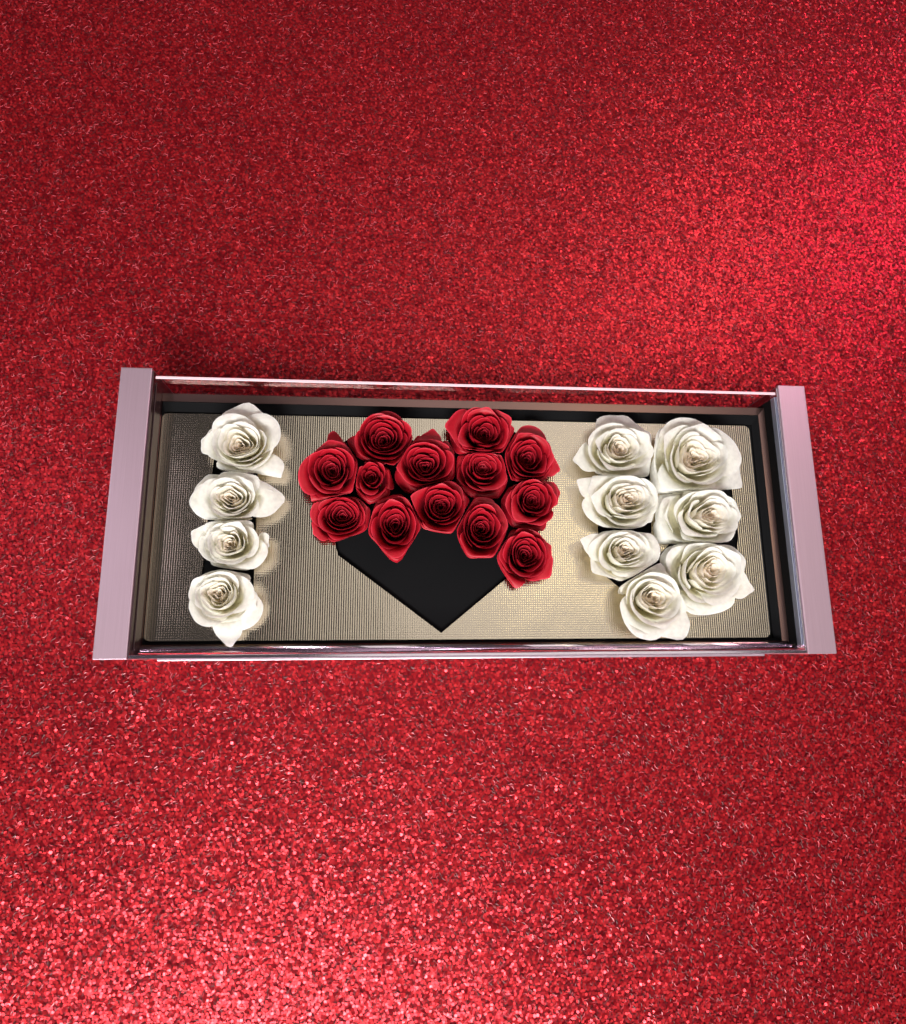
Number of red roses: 13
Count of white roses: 11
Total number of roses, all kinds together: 24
